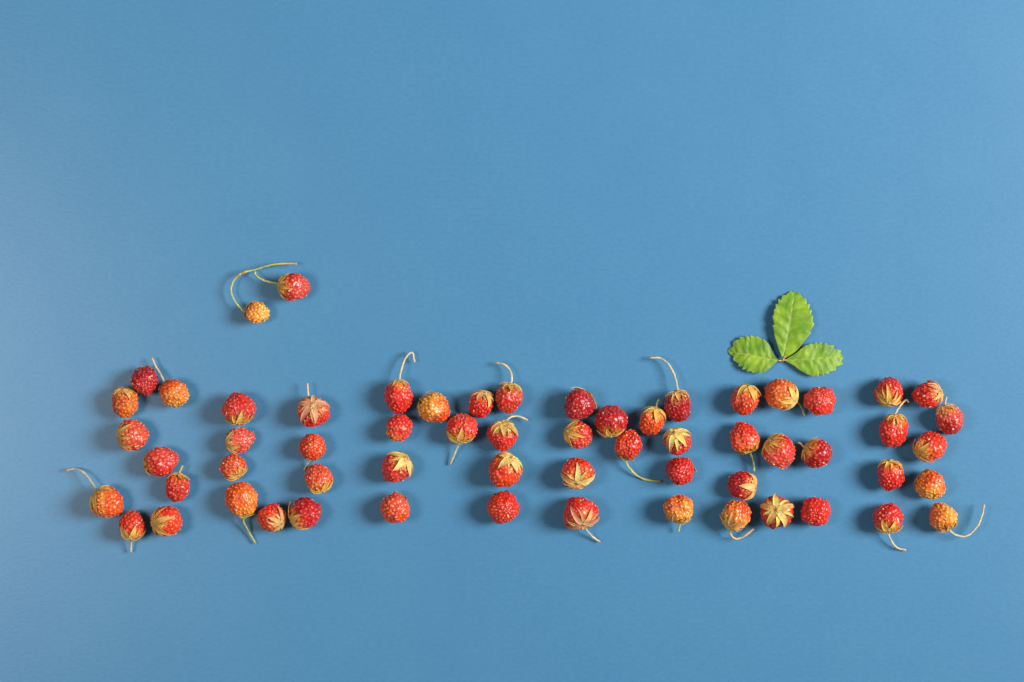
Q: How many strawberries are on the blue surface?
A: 61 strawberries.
